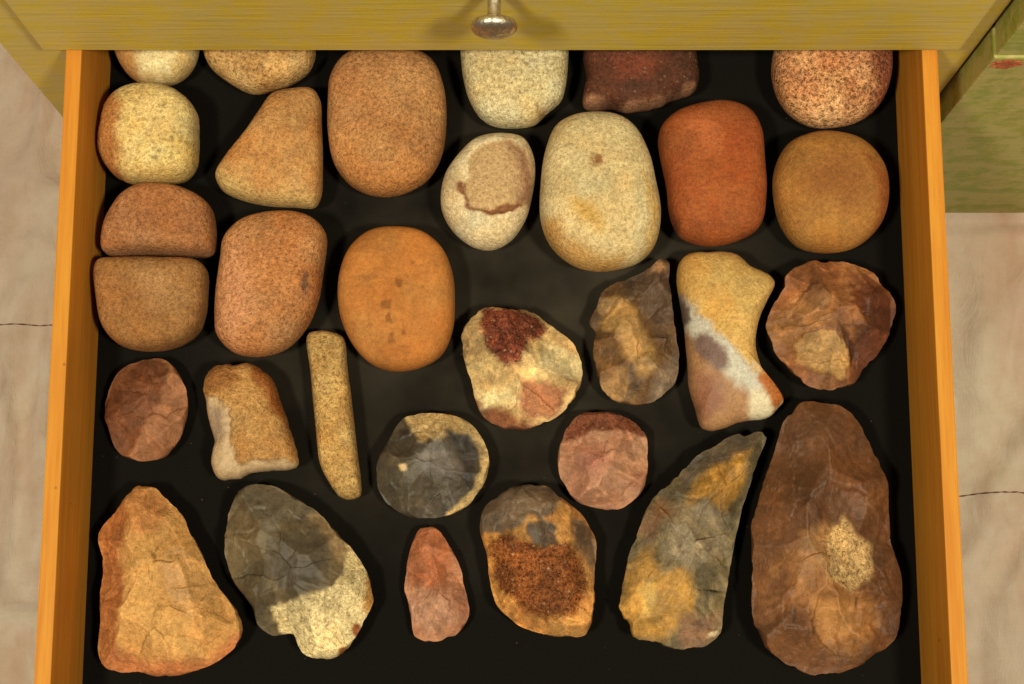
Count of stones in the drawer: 31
